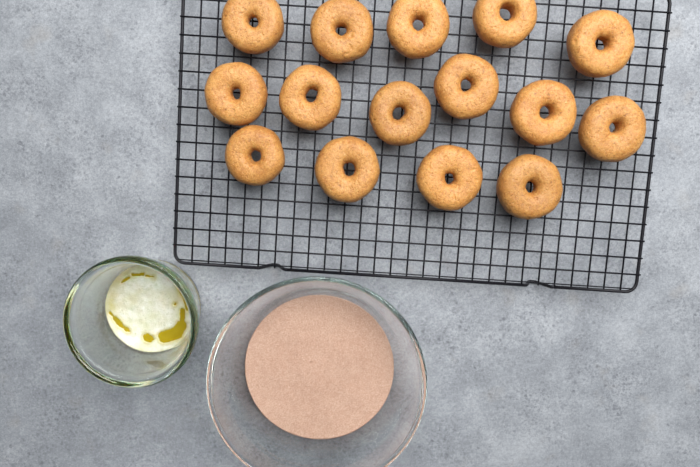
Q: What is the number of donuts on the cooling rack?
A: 15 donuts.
